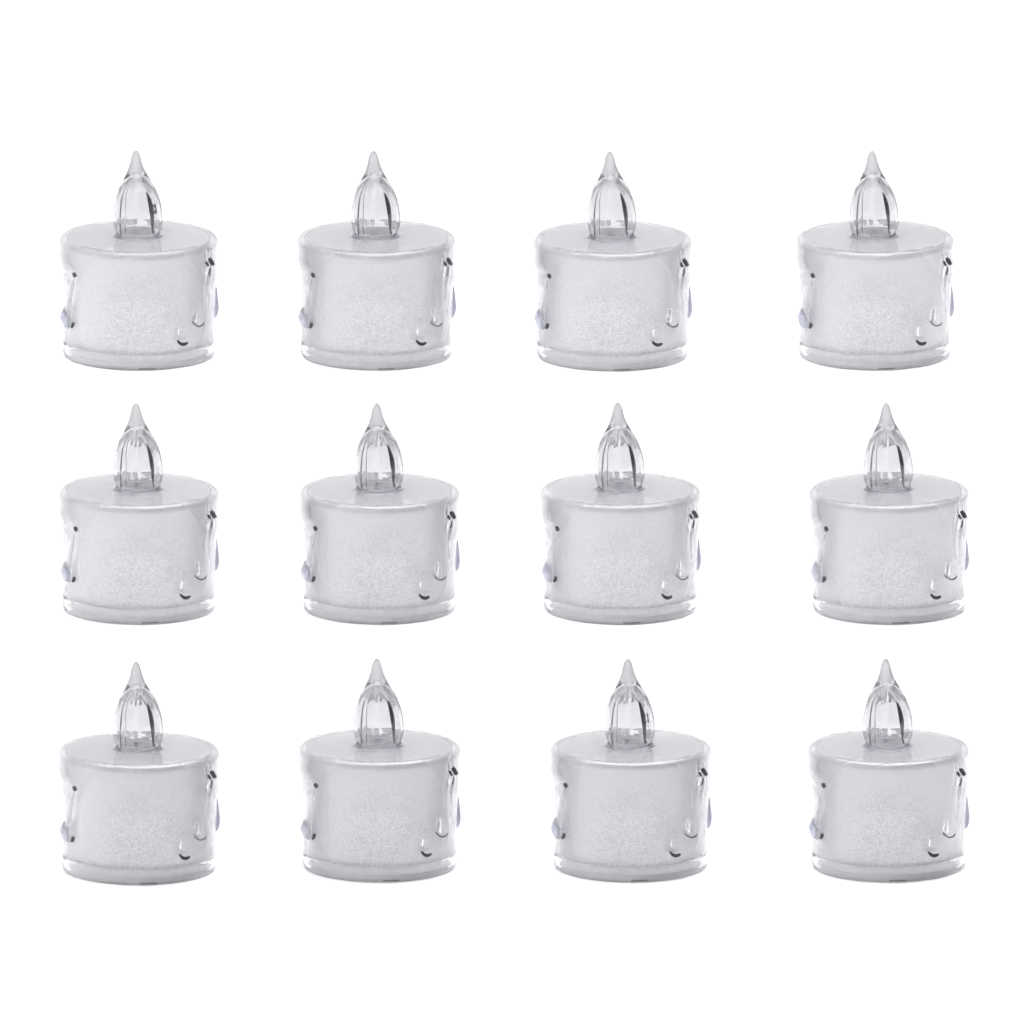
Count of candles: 12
